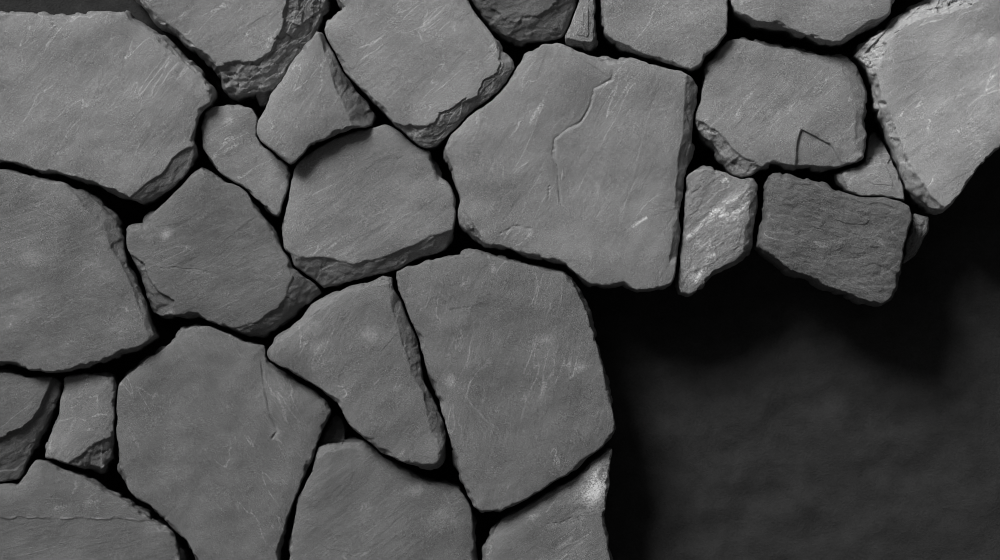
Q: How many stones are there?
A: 27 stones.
